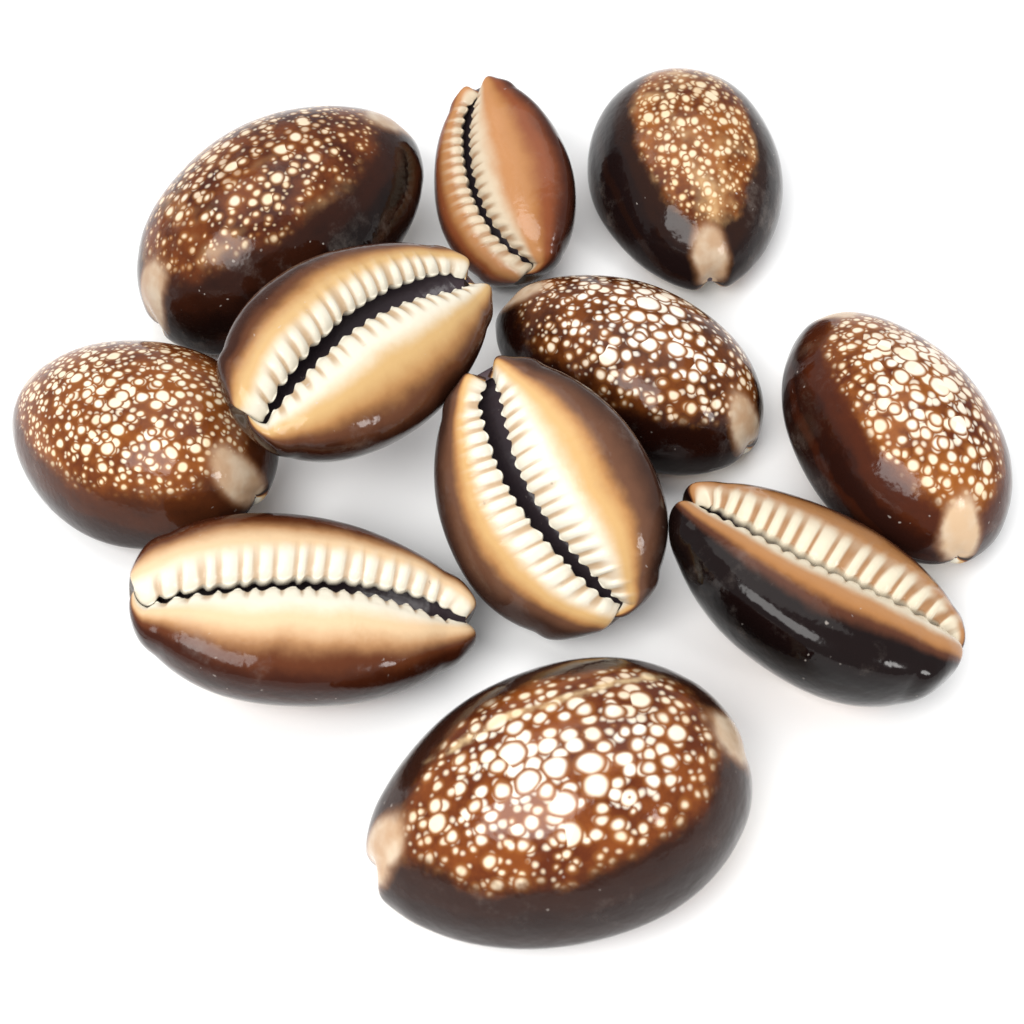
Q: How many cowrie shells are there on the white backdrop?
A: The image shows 11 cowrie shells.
